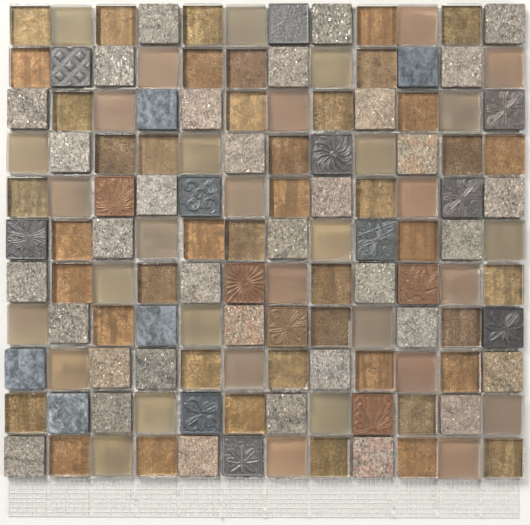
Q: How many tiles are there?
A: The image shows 132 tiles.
